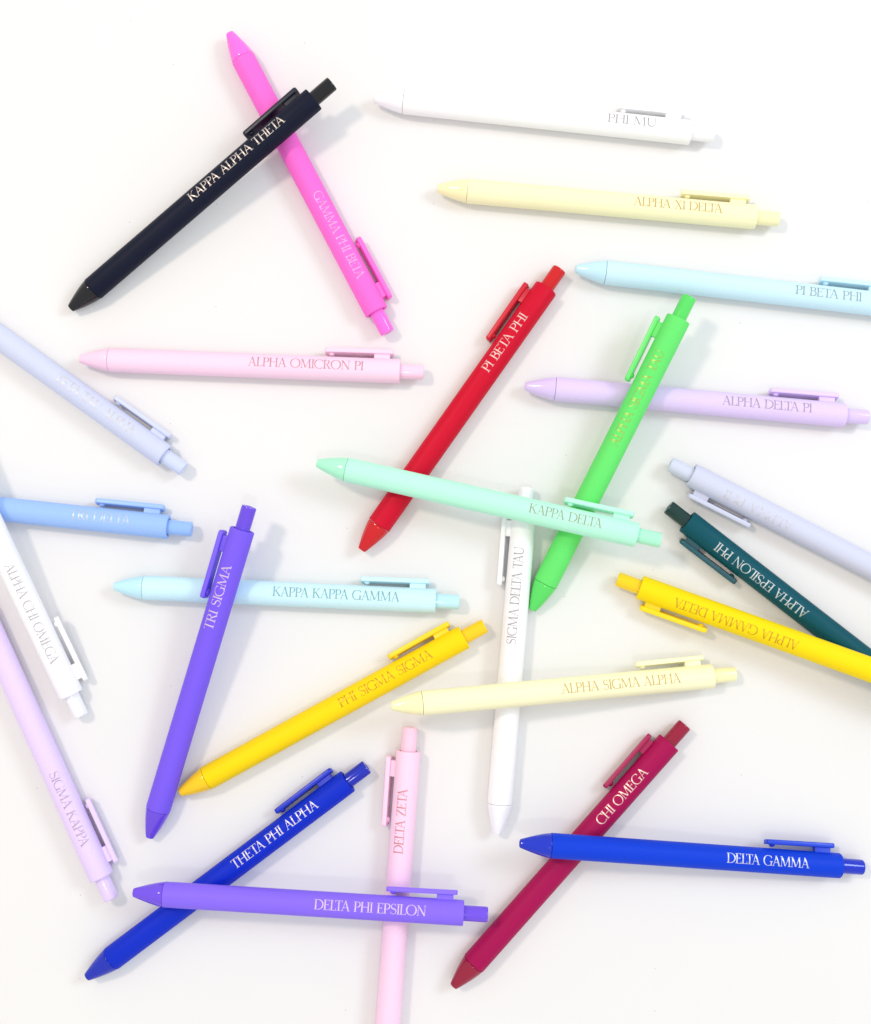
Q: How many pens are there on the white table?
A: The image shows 27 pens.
